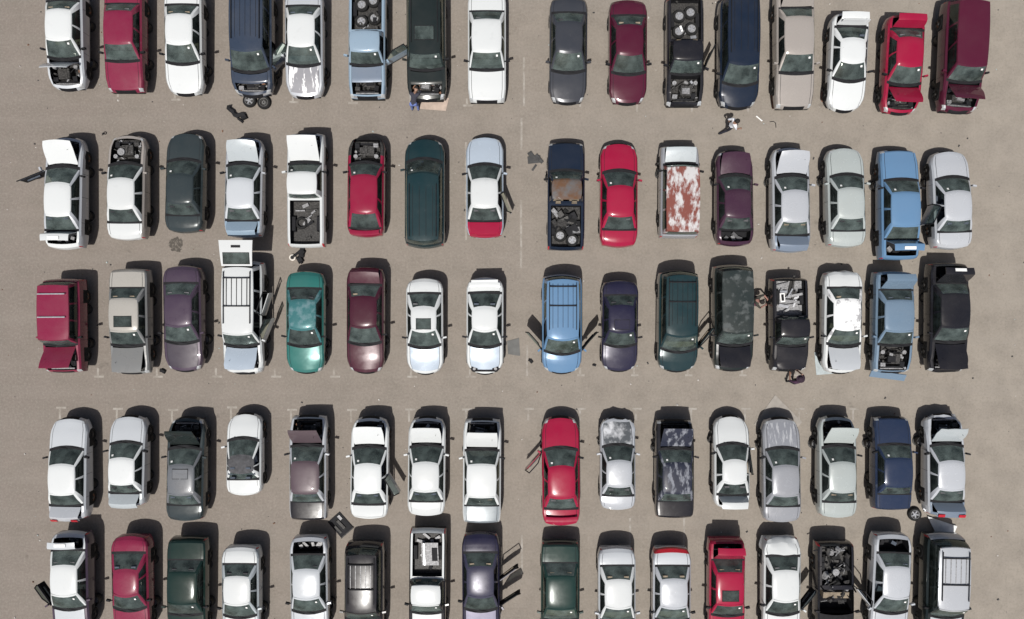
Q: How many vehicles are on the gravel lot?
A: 80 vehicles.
